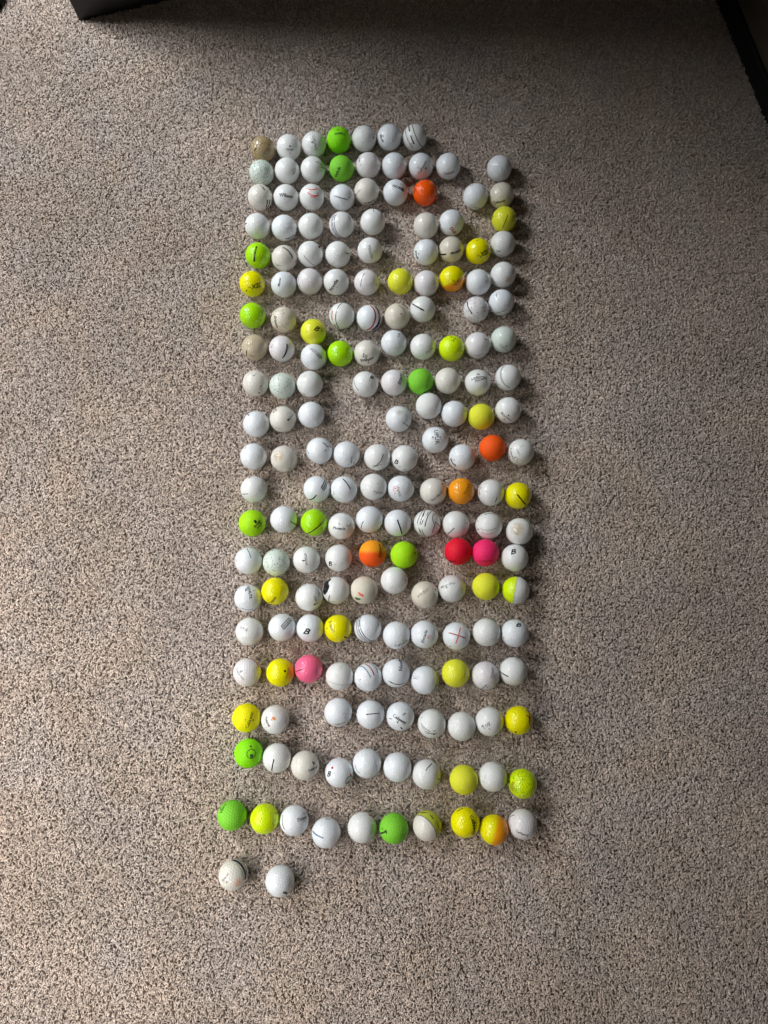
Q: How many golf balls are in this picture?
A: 187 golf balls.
